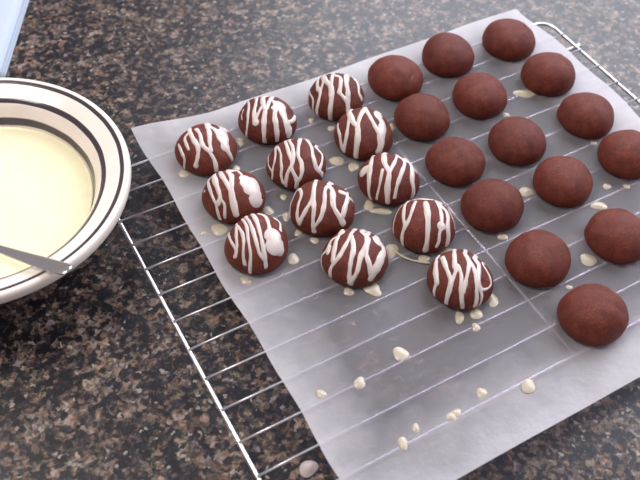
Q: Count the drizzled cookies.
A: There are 12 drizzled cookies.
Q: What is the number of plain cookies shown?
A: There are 15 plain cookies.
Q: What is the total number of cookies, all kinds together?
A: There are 27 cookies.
